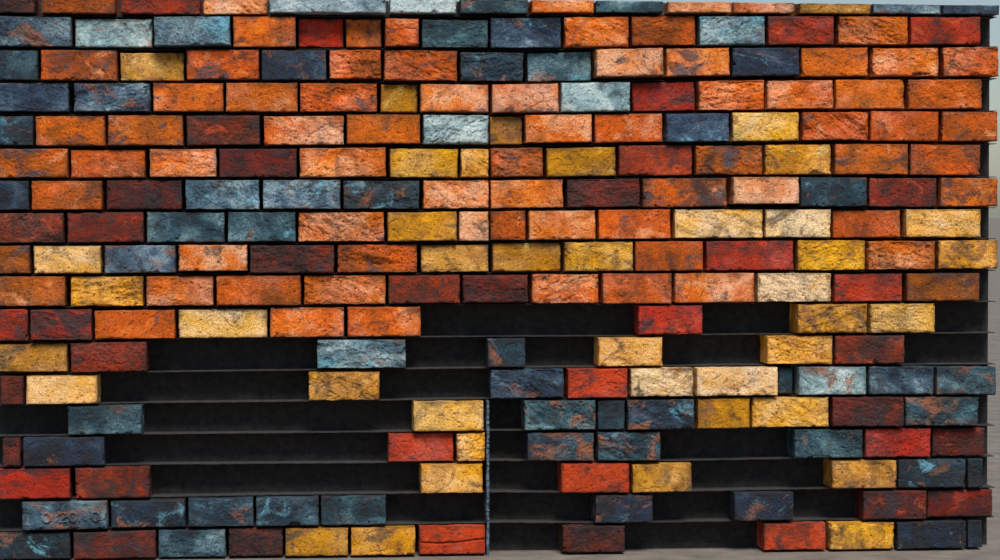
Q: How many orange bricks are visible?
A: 74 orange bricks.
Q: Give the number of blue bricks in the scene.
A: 60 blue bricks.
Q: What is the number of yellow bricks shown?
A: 41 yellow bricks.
